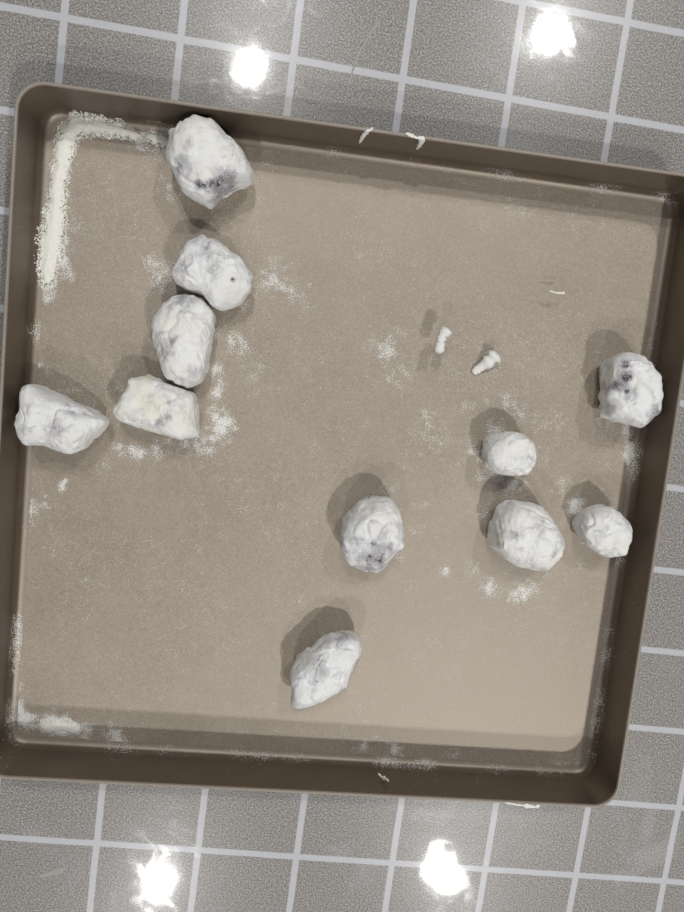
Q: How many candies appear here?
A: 11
